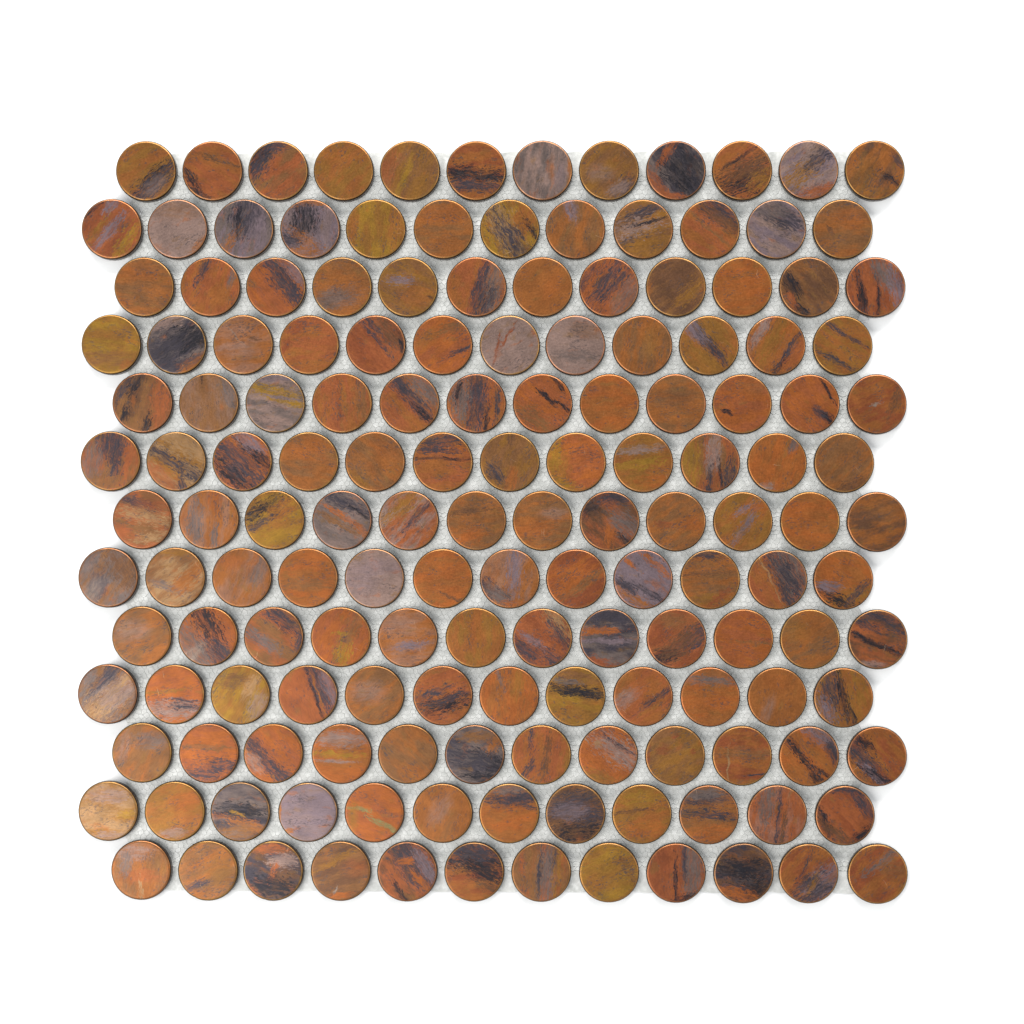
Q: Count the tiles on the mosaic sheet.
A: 156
